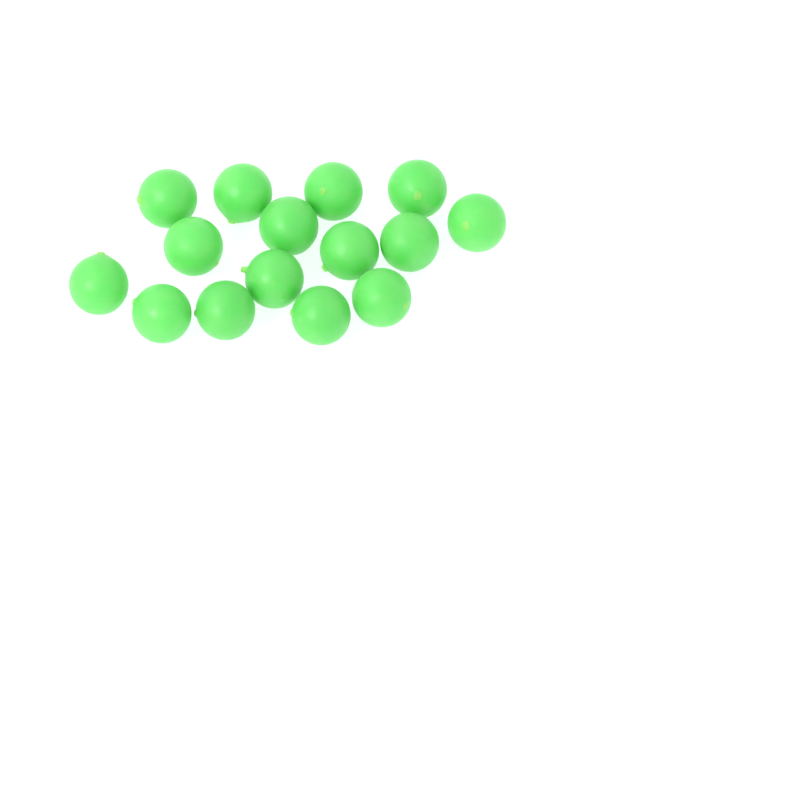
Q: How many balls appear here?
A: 15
